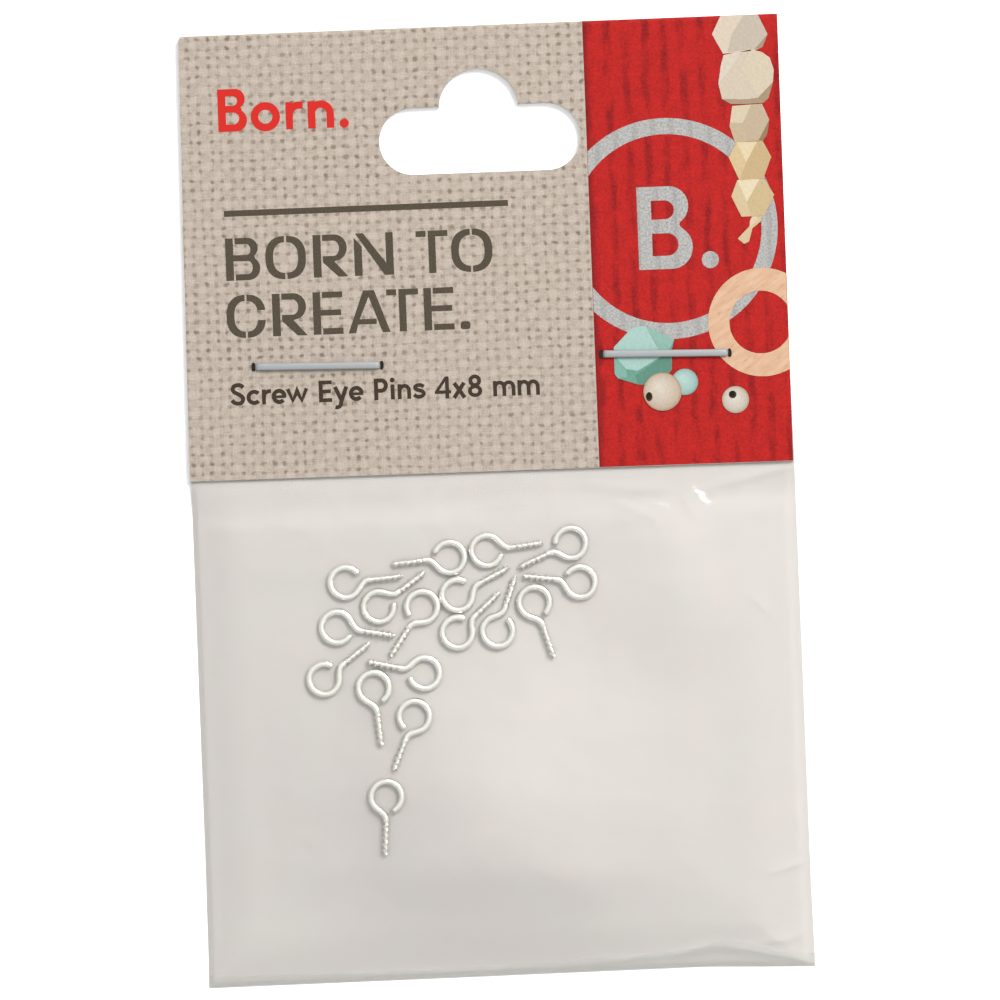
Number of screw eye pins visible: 17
